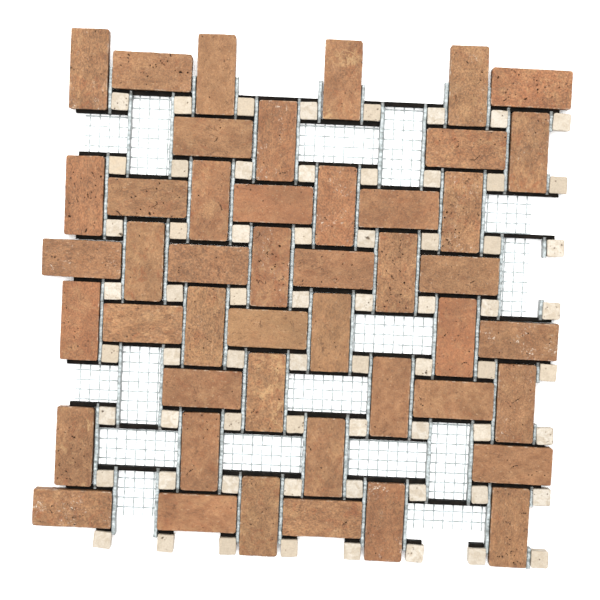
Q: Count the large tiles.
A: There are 46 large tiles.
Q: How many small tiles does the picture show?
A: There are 64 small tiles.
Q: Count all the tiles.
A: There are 110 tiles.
